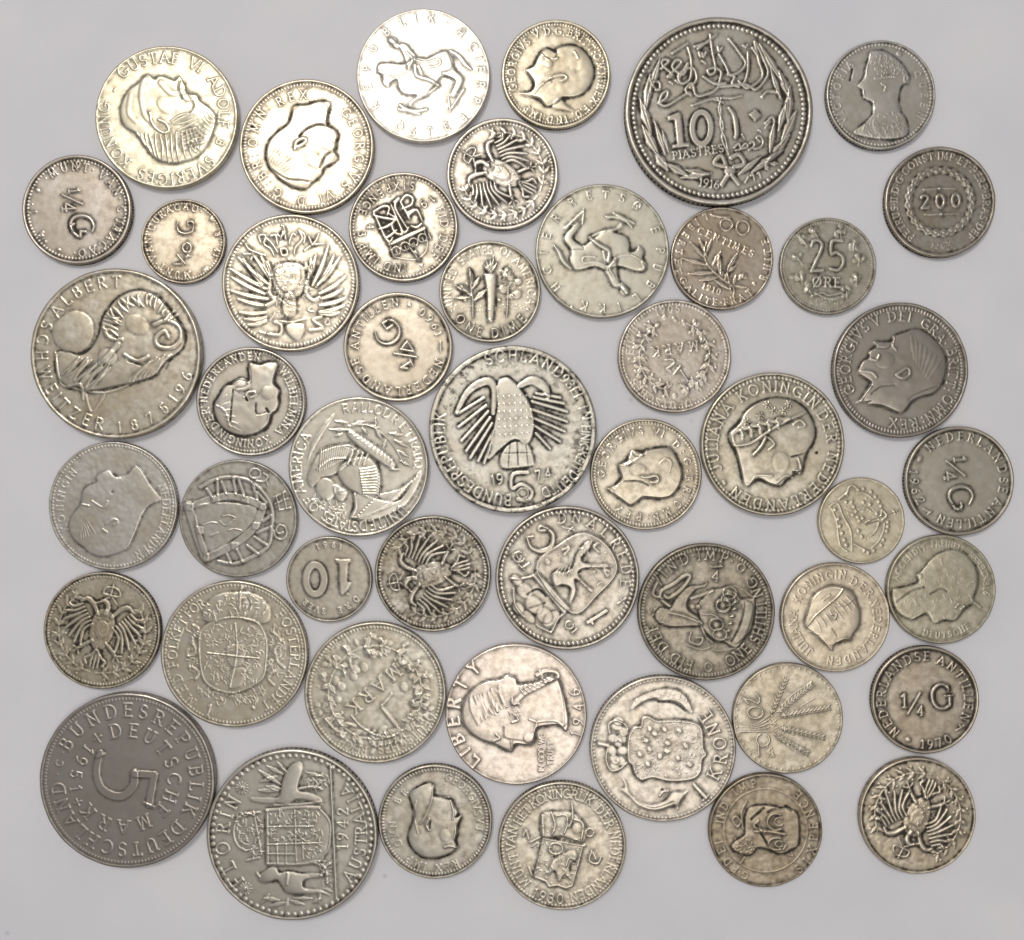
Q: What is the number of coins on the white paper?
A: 48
